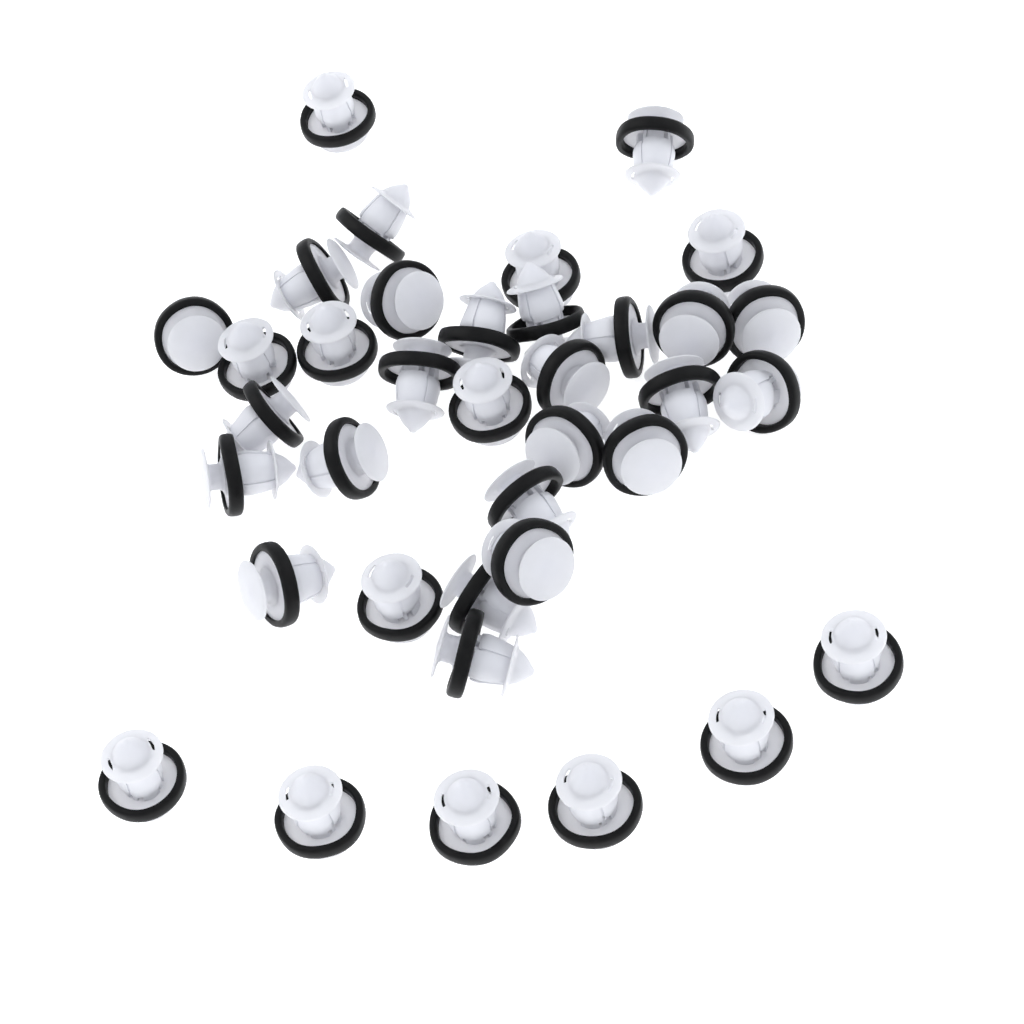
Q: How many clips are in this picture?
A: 37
